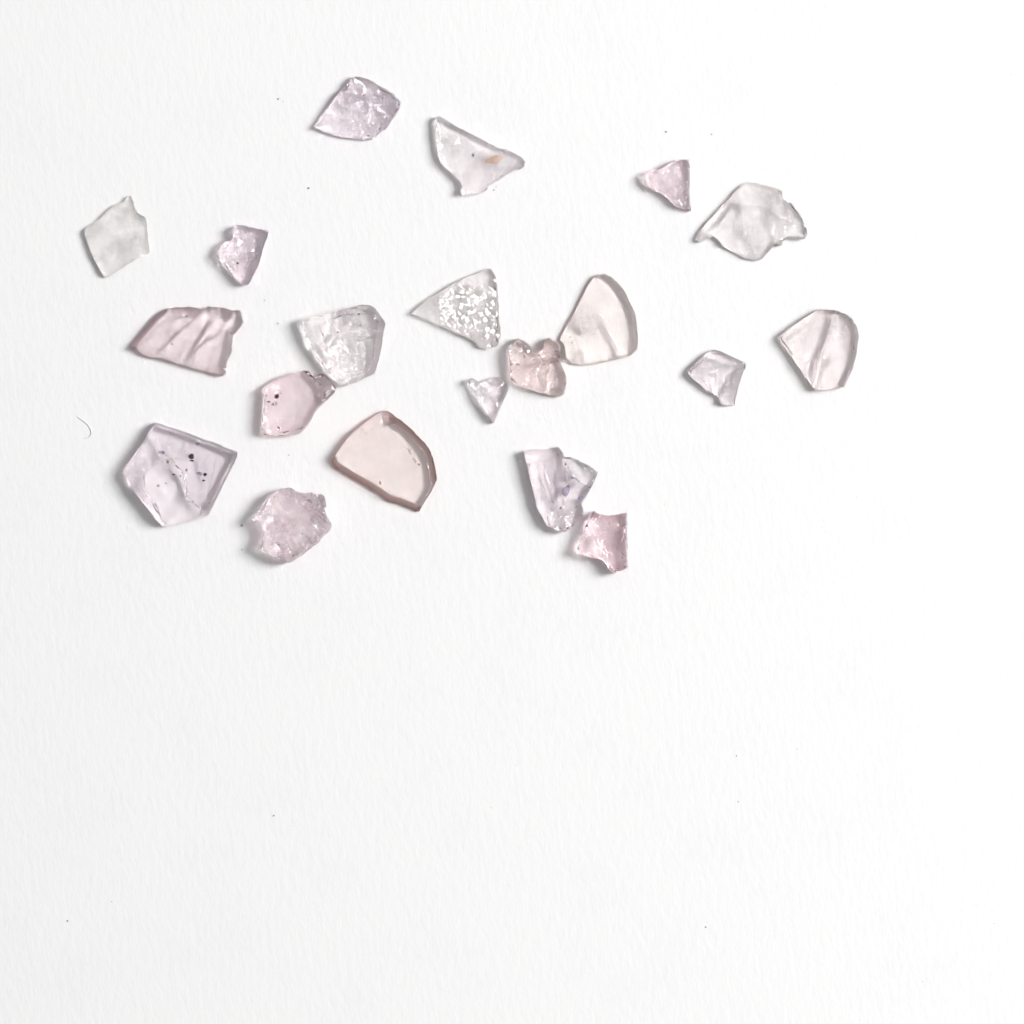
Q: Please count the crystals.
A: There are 20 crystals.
